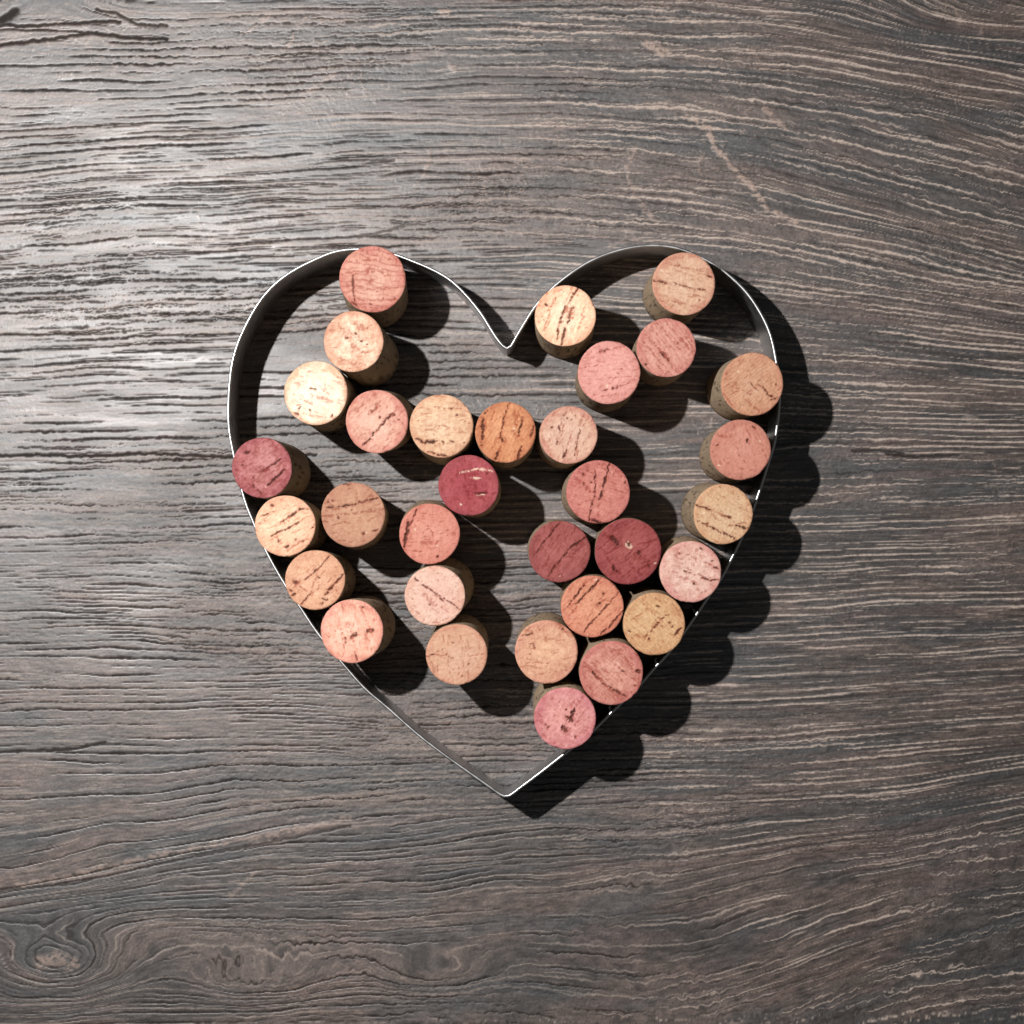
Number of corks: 32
